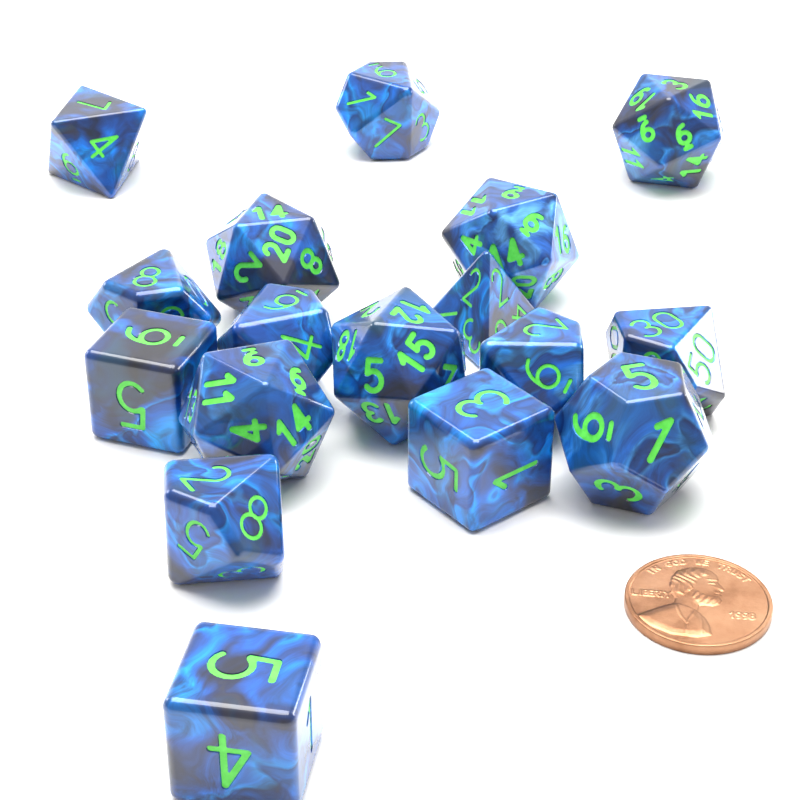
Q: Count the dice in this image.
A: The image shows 17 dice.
